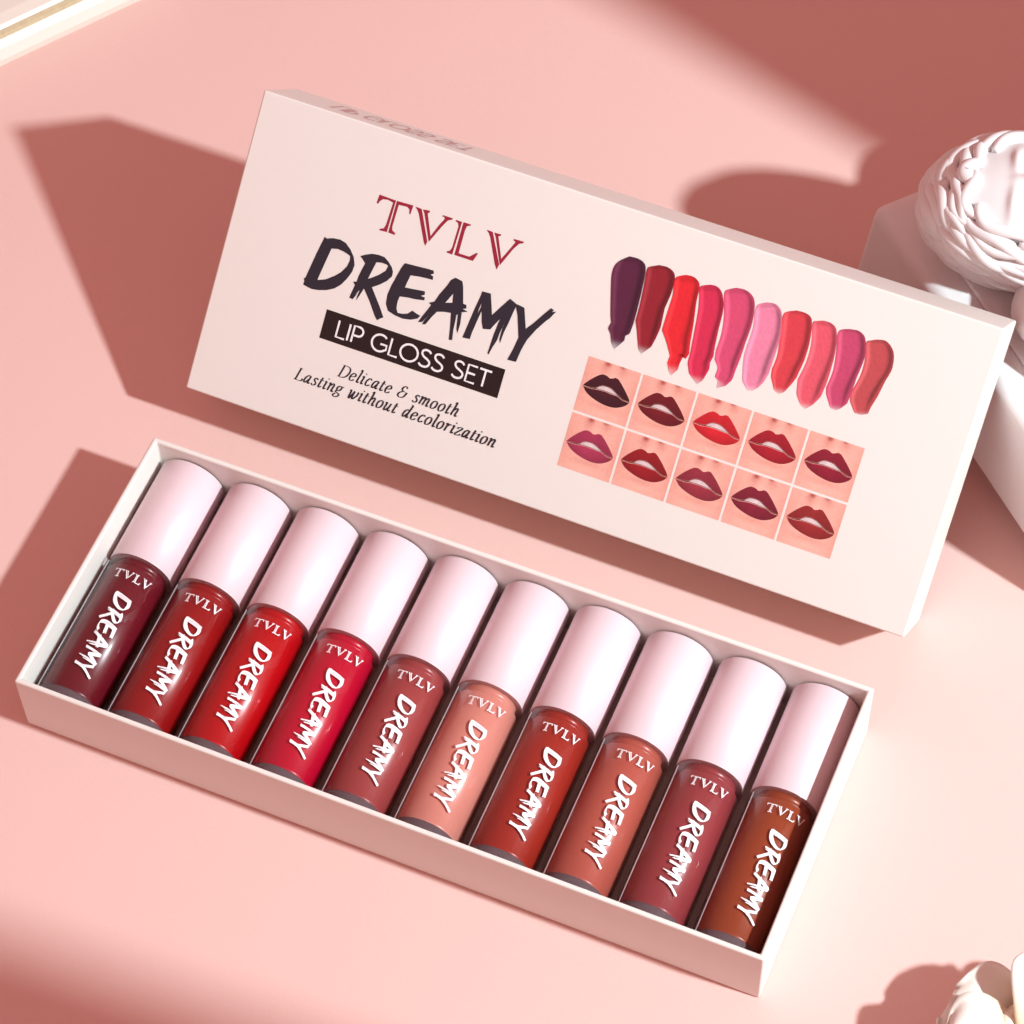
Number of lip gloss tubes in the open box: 10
